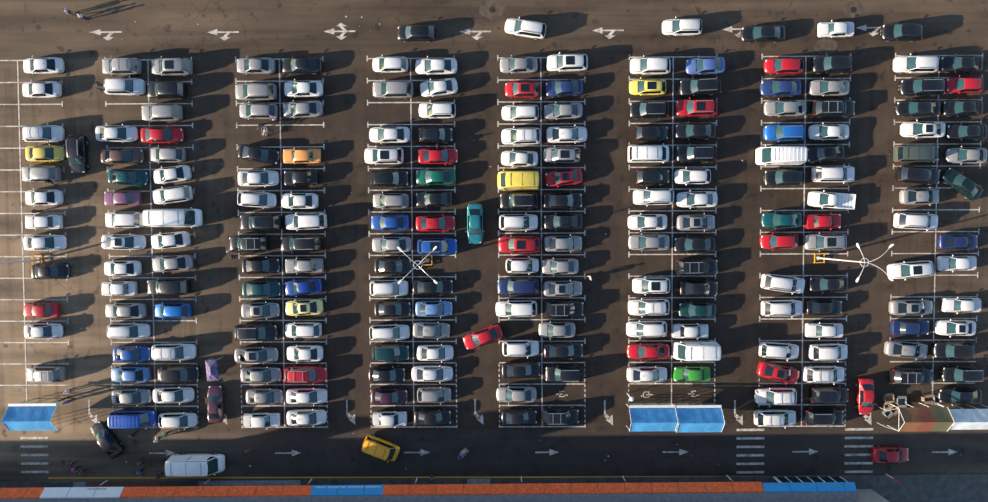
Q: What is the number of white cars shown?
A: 80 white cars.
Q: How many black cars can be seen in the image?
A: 61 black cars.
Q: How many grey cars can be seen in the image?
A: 40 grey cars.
